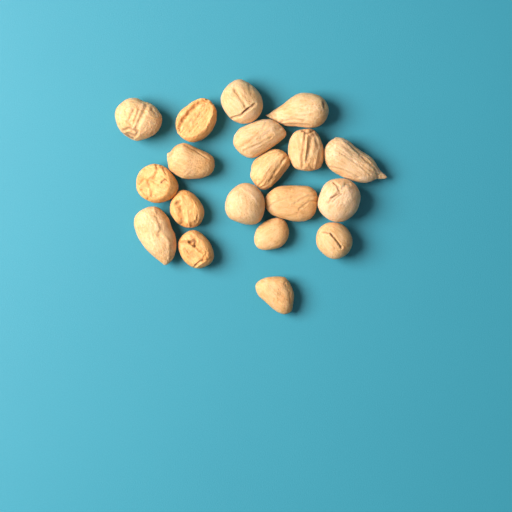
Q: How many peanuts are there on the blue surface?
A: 19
